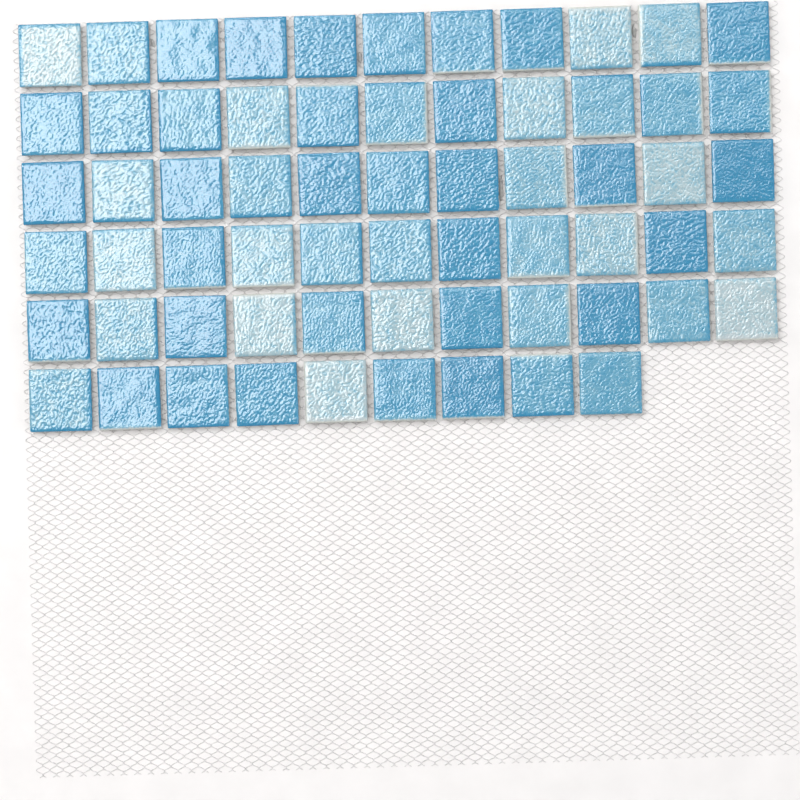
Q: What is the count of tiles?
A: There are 64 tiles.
